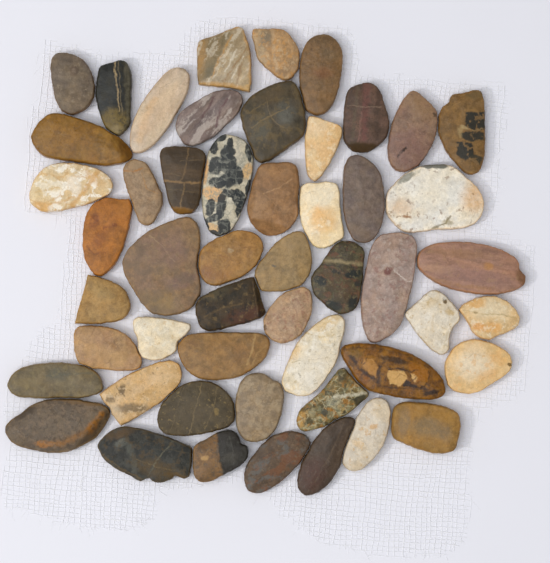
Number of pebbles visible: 51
